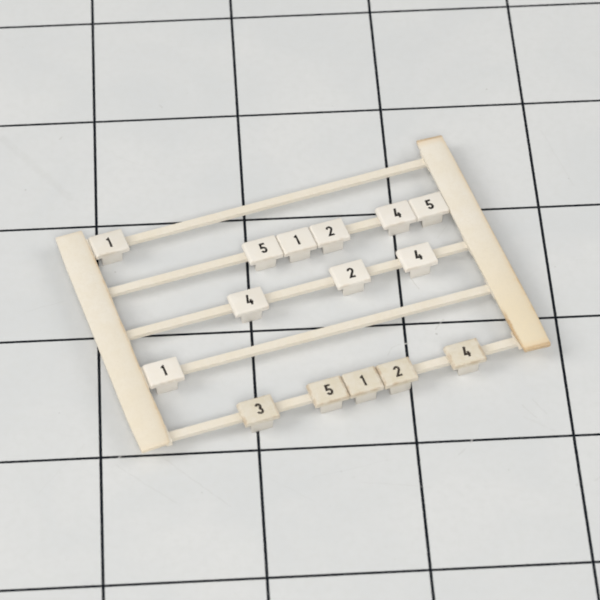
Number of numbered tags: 15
